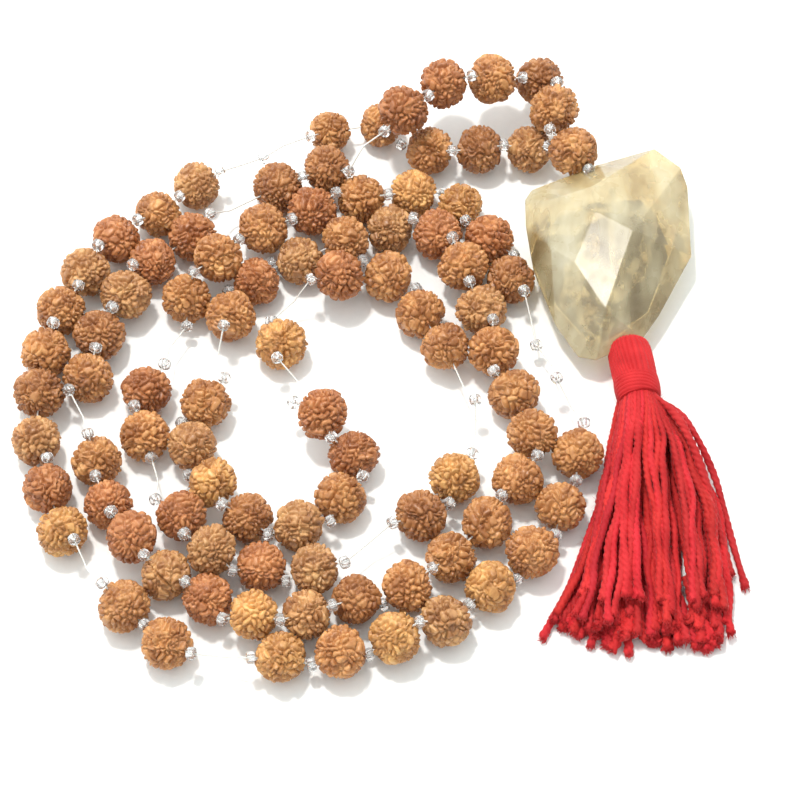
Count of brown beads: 91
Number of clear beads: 98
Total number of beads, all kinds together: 189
